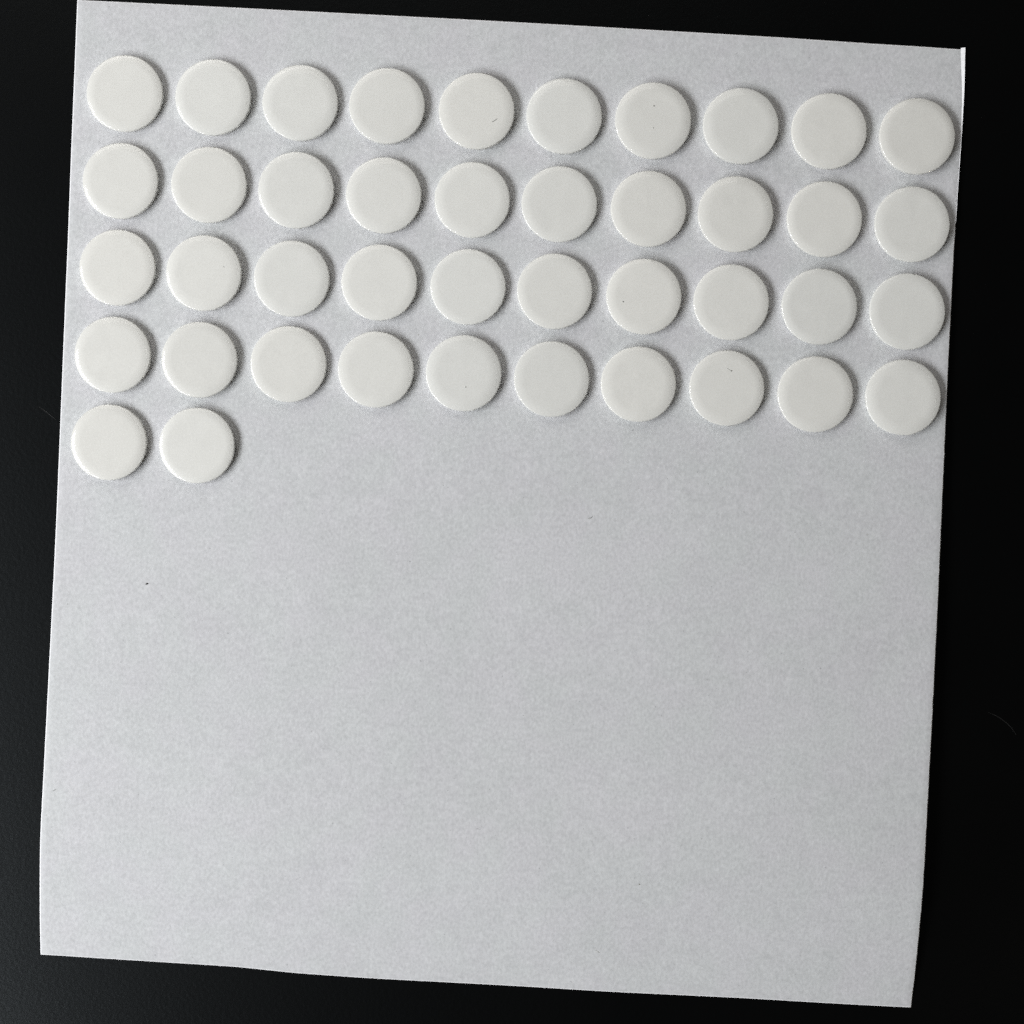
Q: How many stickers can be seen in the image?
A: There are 42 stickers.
